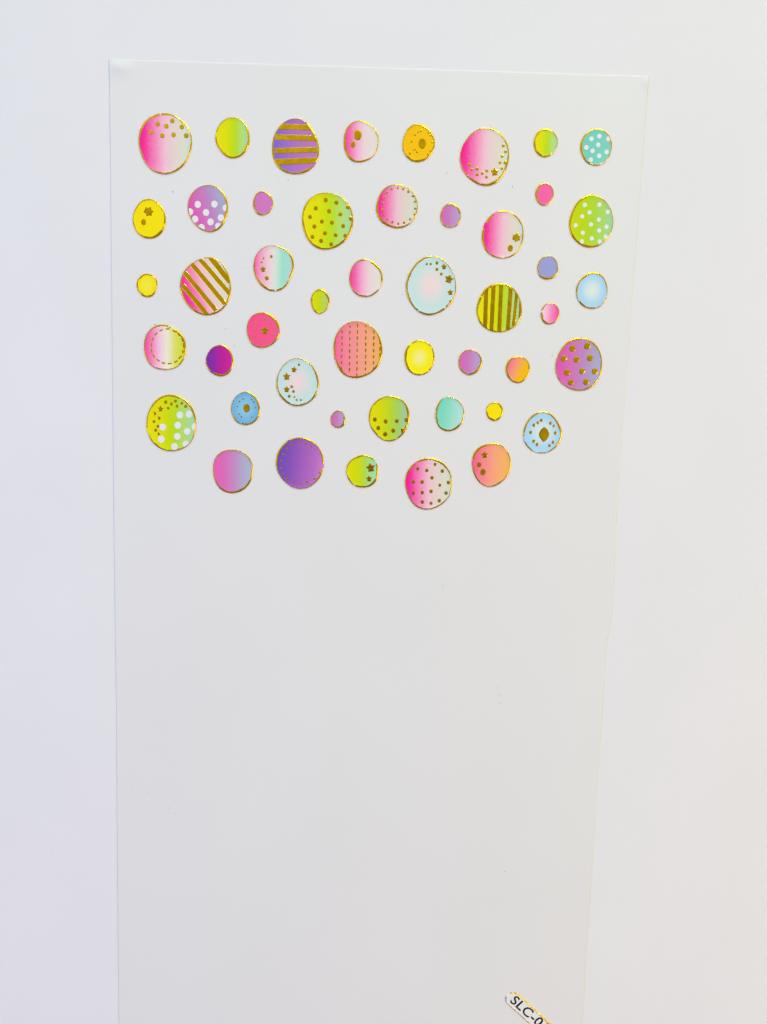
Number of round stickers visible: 48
